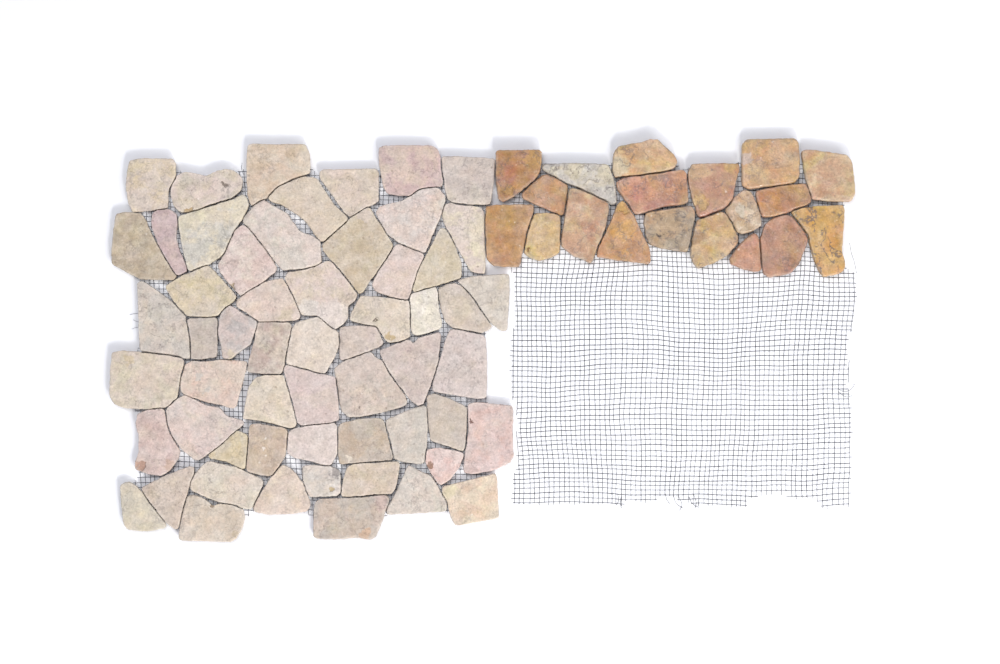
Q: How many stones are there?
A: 76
